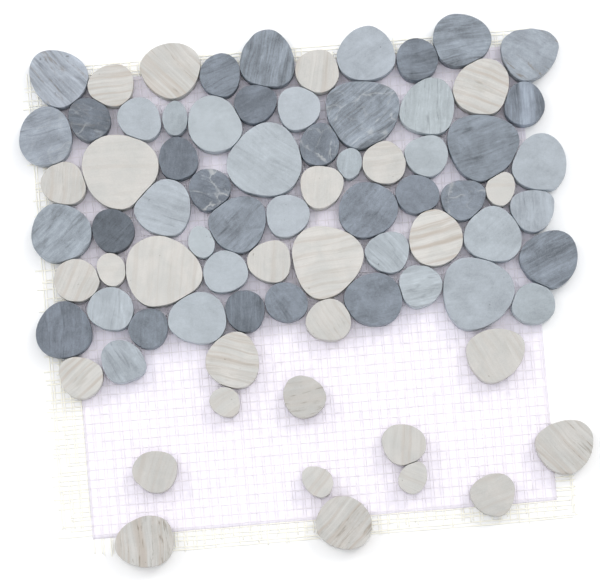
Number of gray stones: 50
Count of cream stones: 29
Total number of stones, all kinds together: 79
